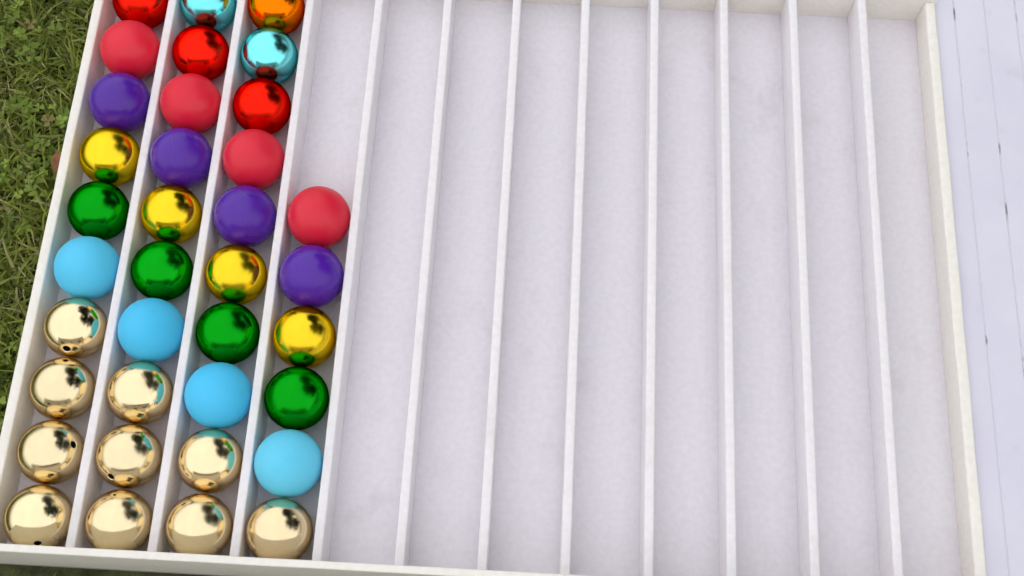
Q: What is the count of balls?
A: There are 36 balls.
